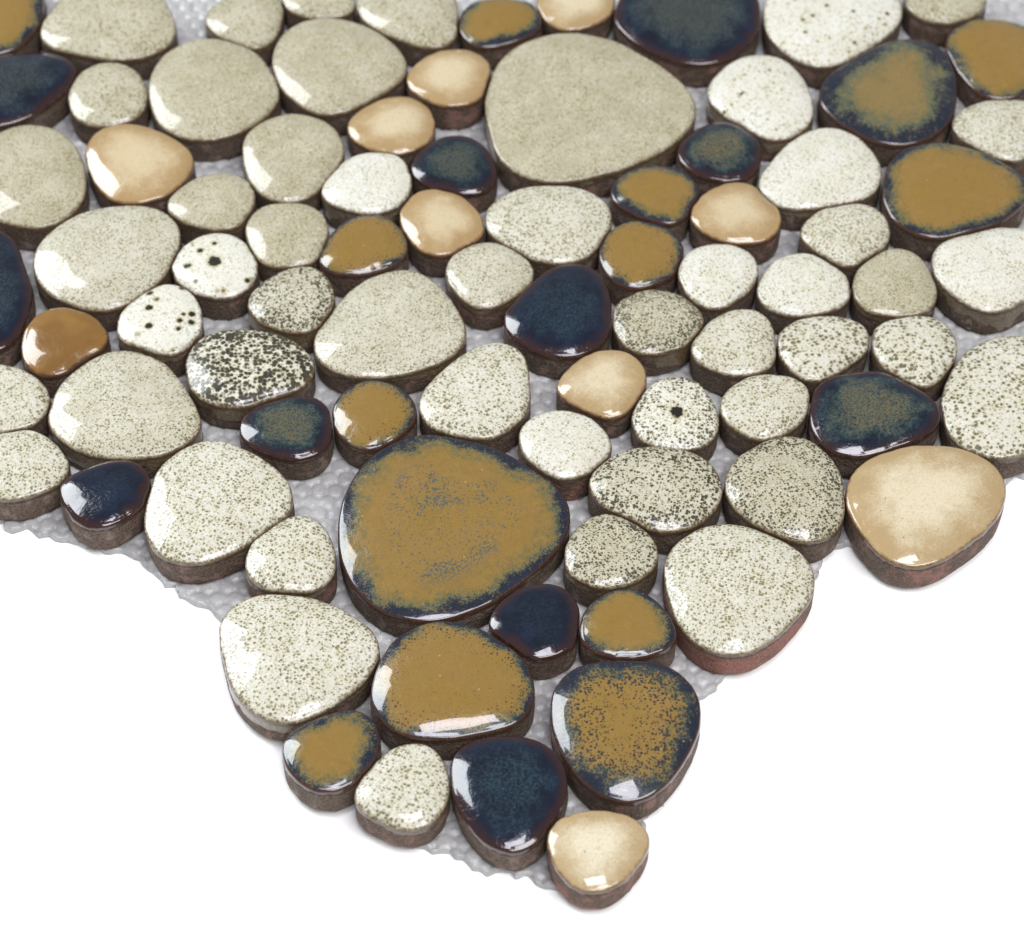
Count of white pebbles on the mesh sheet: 51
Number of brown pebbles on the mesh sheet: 15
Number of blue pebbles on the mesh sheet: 11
